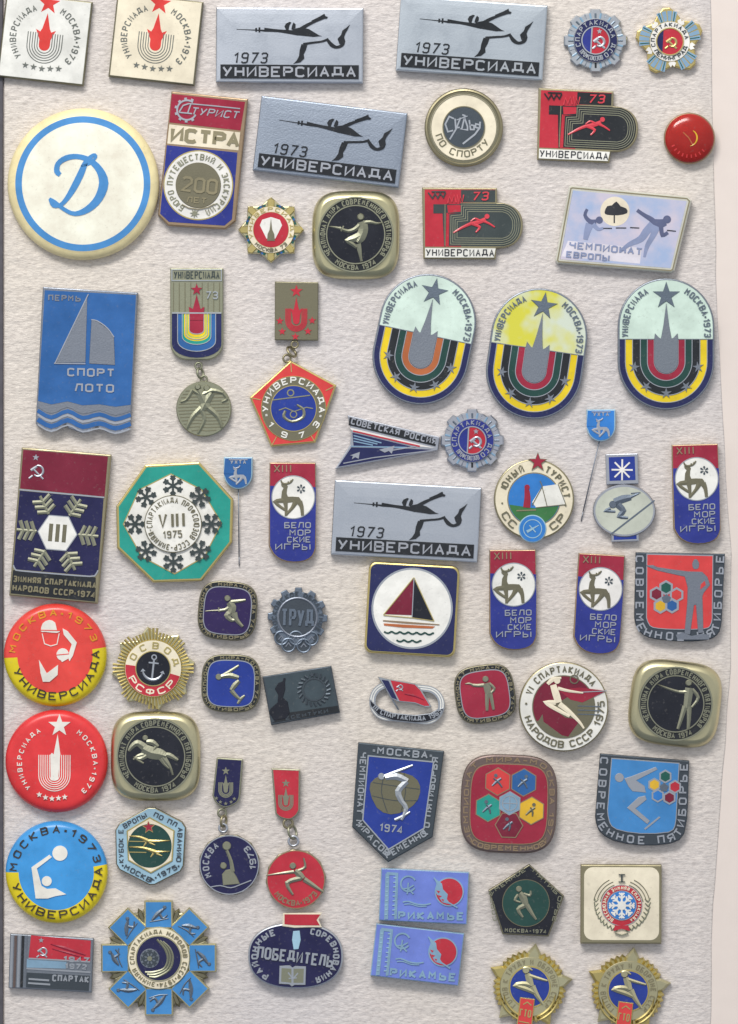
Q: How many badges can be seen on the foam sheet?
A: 65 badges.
